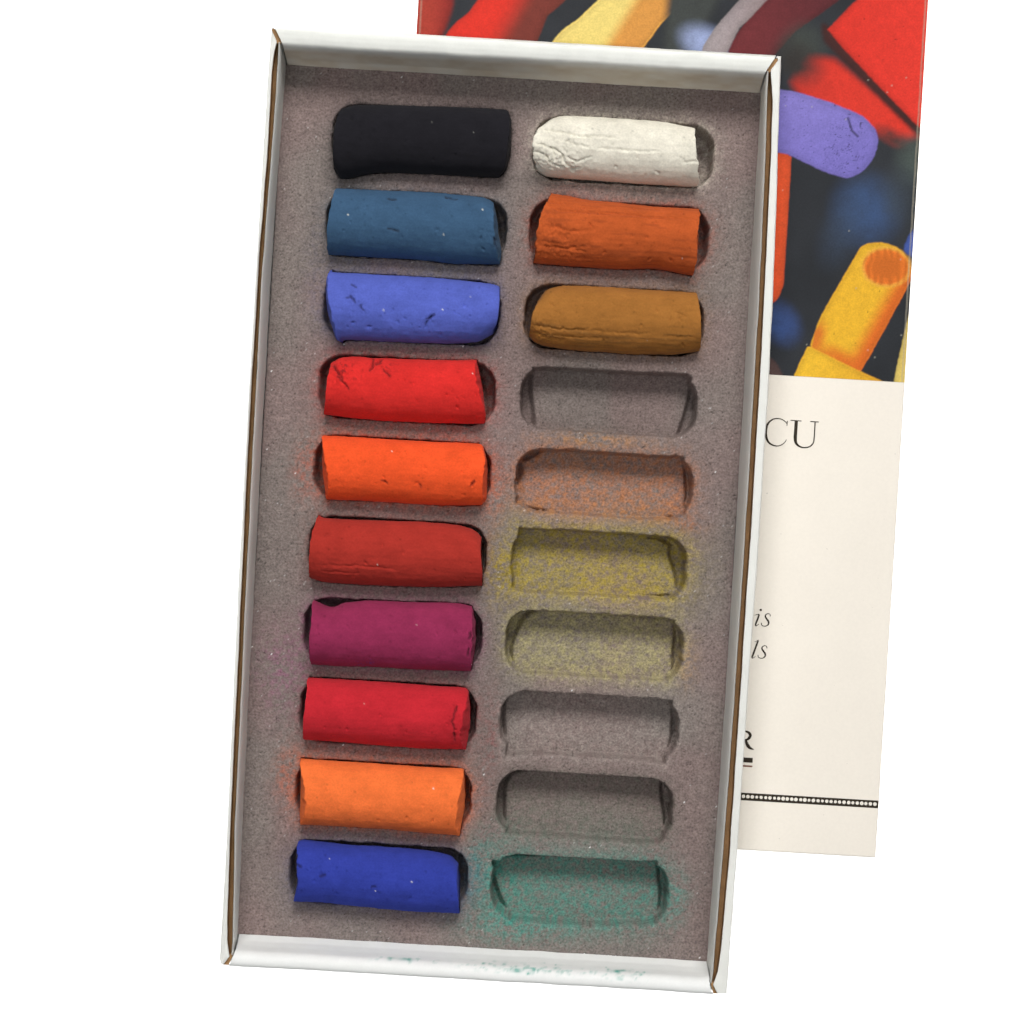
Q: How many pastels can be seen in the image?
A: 13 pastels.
